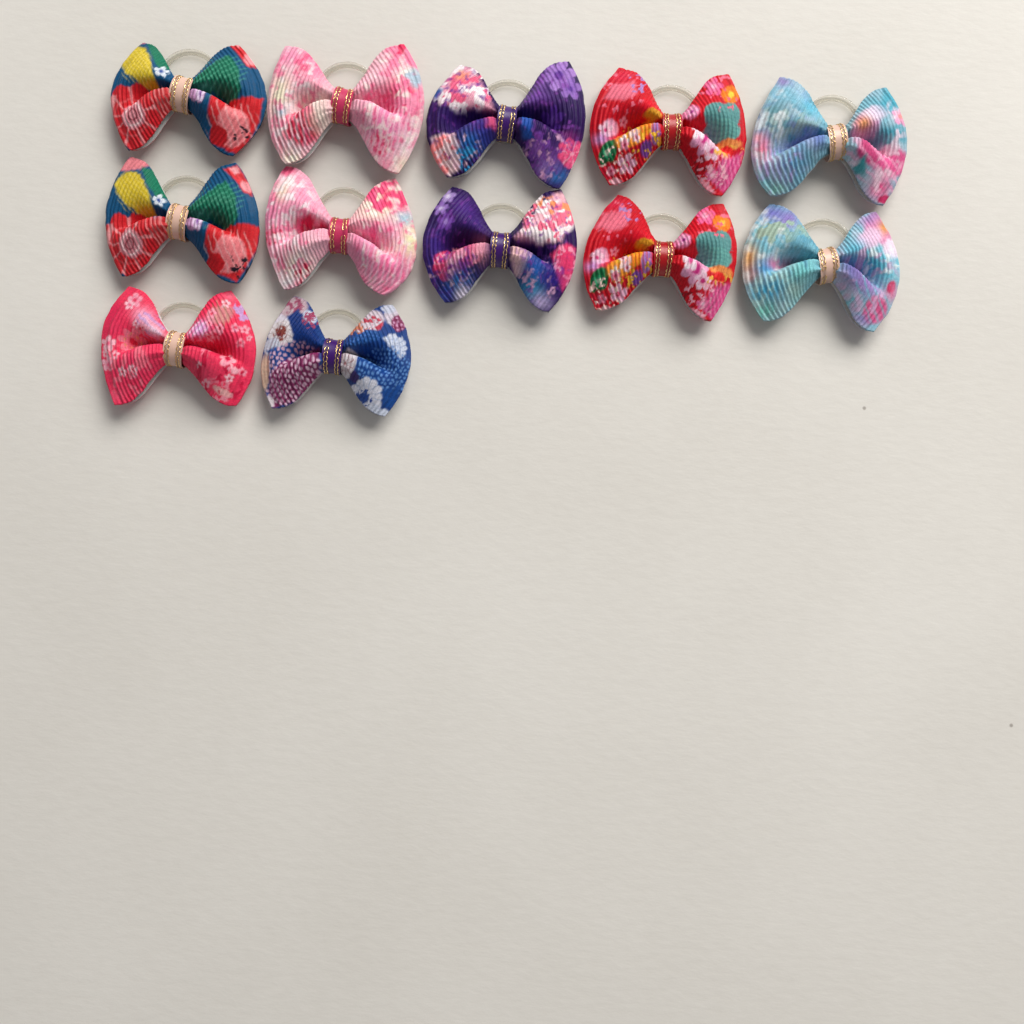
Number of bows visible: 12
